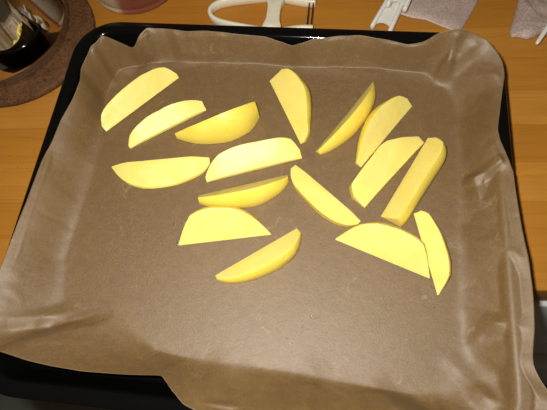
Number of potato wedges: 16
